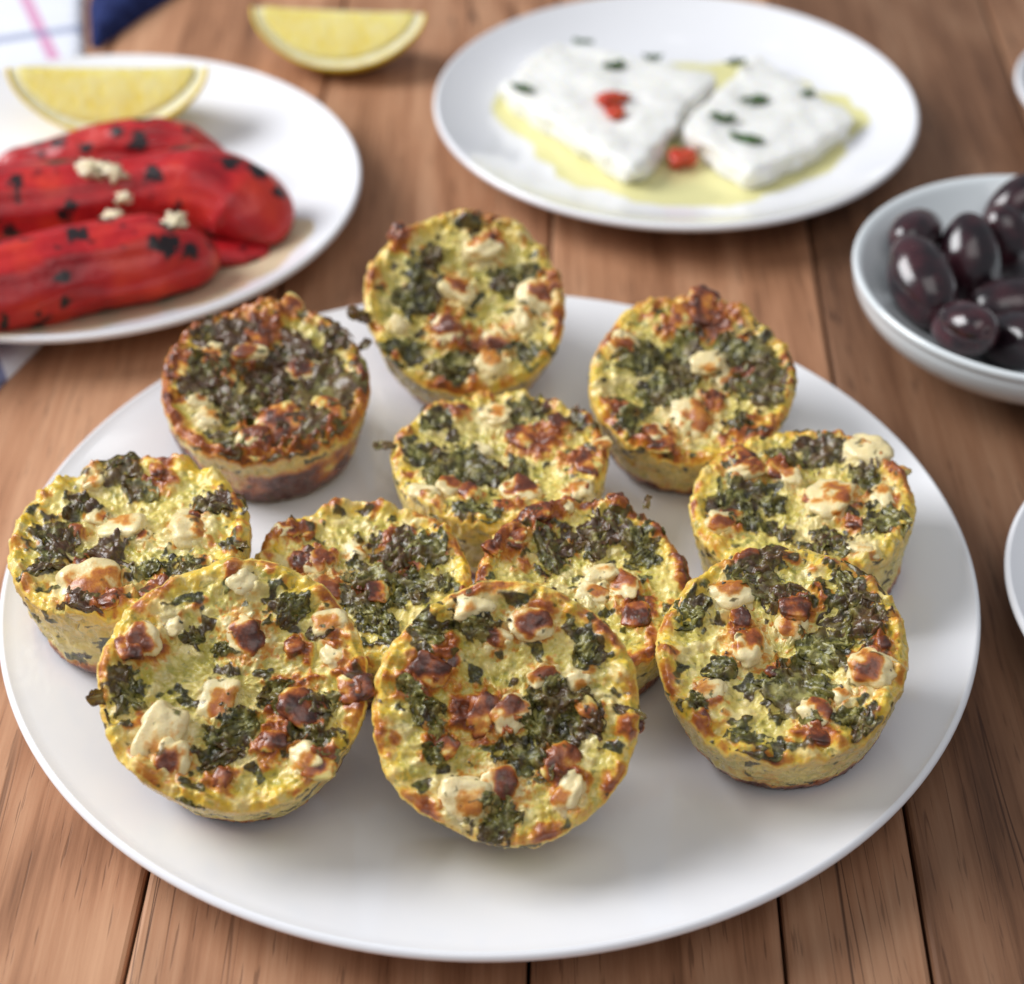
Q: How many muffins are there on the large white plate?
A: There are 11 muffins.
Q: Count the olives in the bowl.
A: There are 8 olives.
